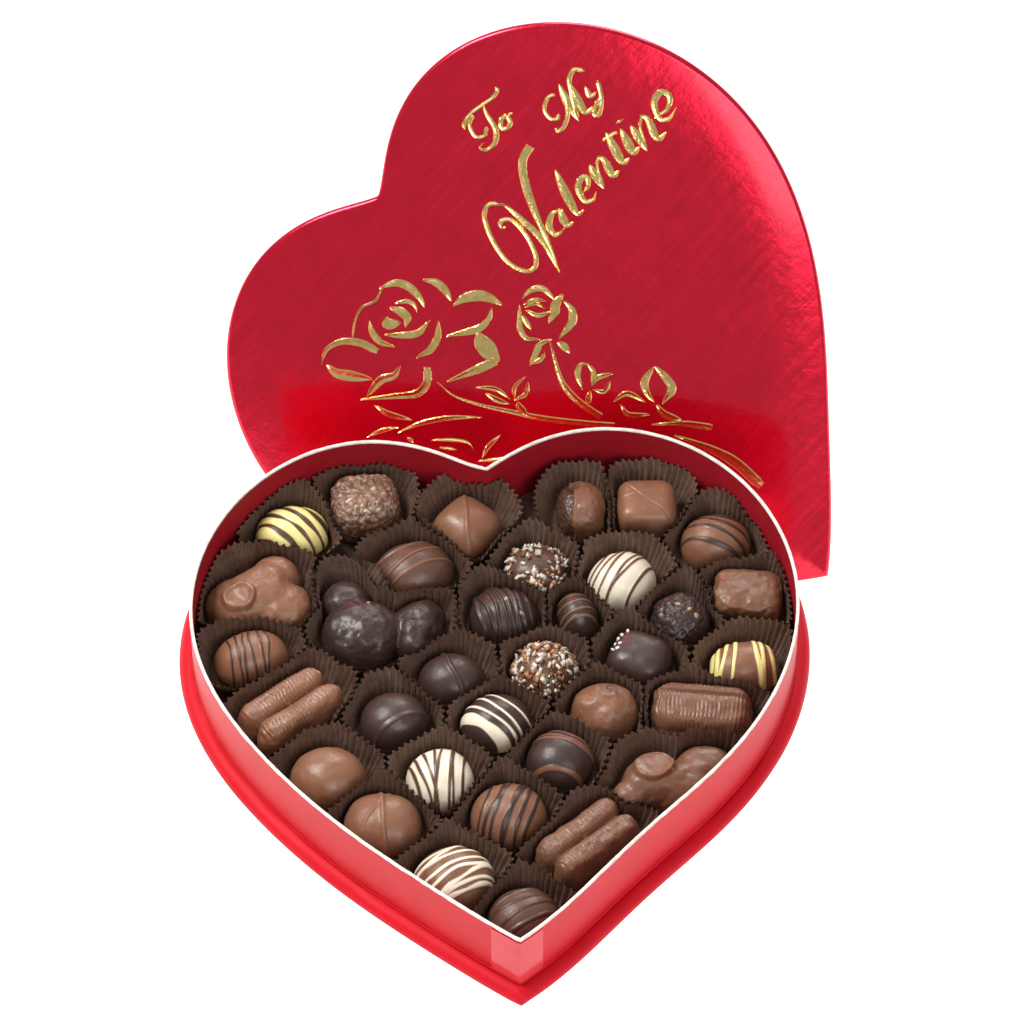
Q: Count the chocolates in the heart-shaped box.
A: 34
